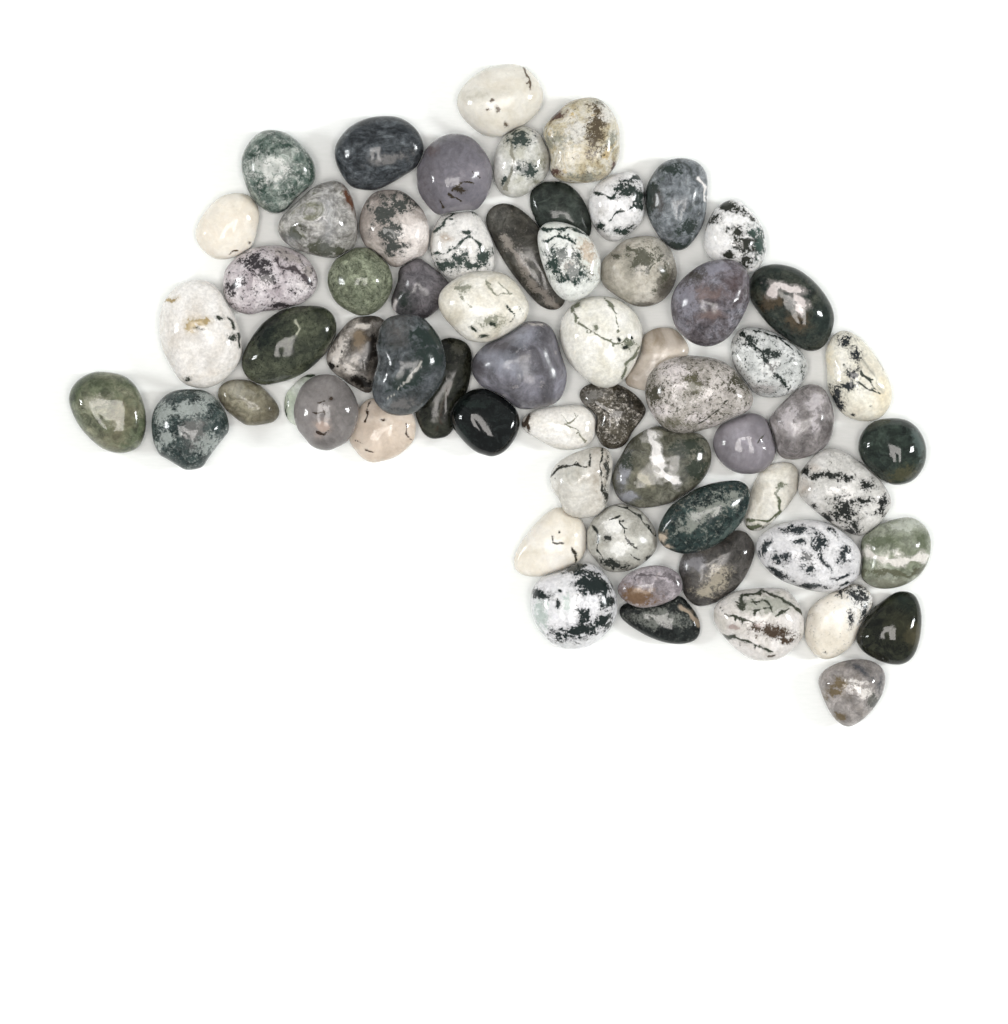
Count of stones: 63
